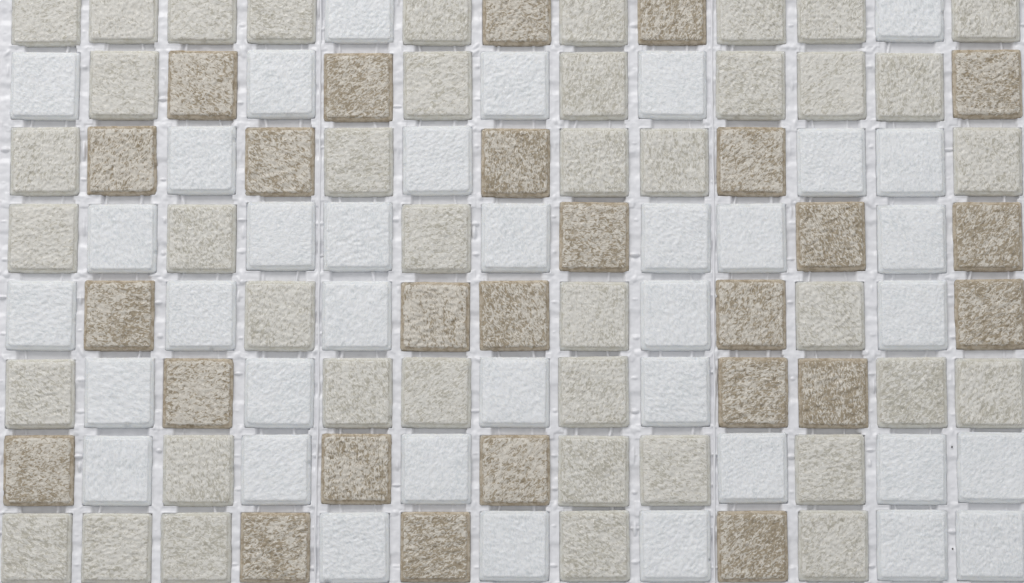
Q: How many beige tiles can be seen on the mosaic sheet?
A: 41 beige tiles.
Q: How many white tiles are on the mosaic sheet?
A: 37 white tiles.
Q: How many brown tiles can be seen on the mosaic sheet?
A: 26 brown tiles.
